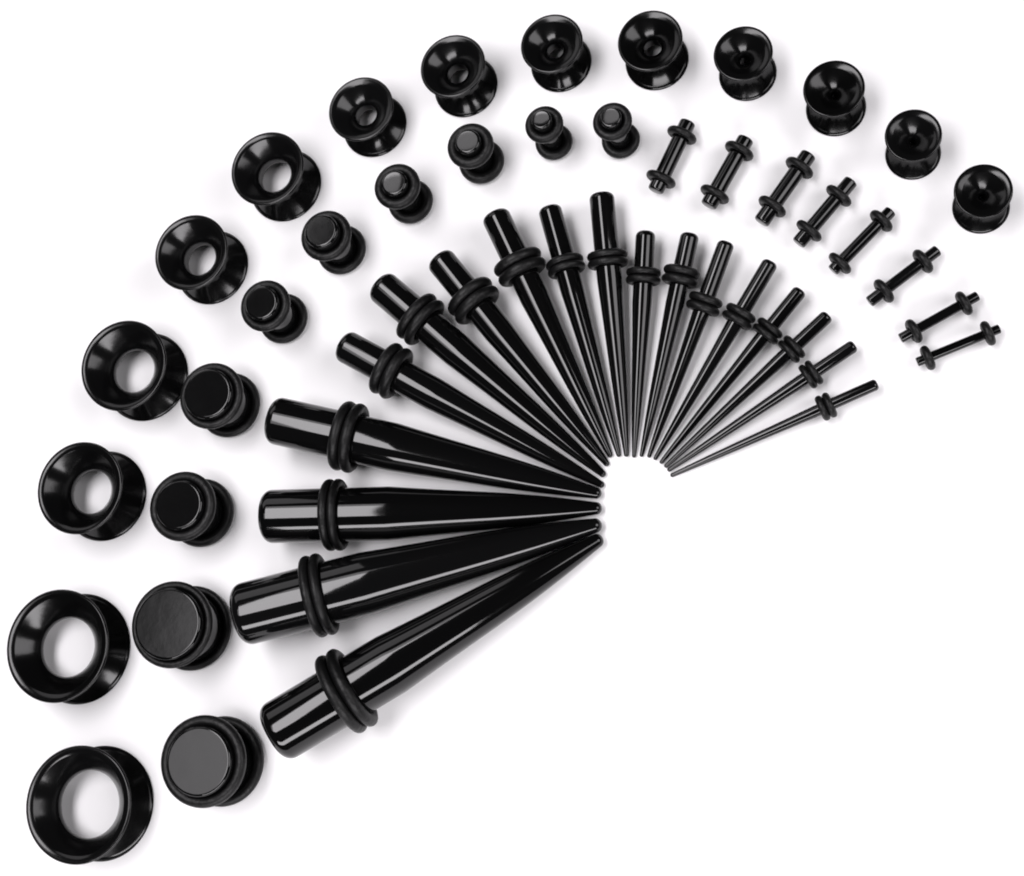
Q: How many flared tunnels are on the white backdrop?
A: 14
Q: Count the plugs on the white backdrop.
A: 10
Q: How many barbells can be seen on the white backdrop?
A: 8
